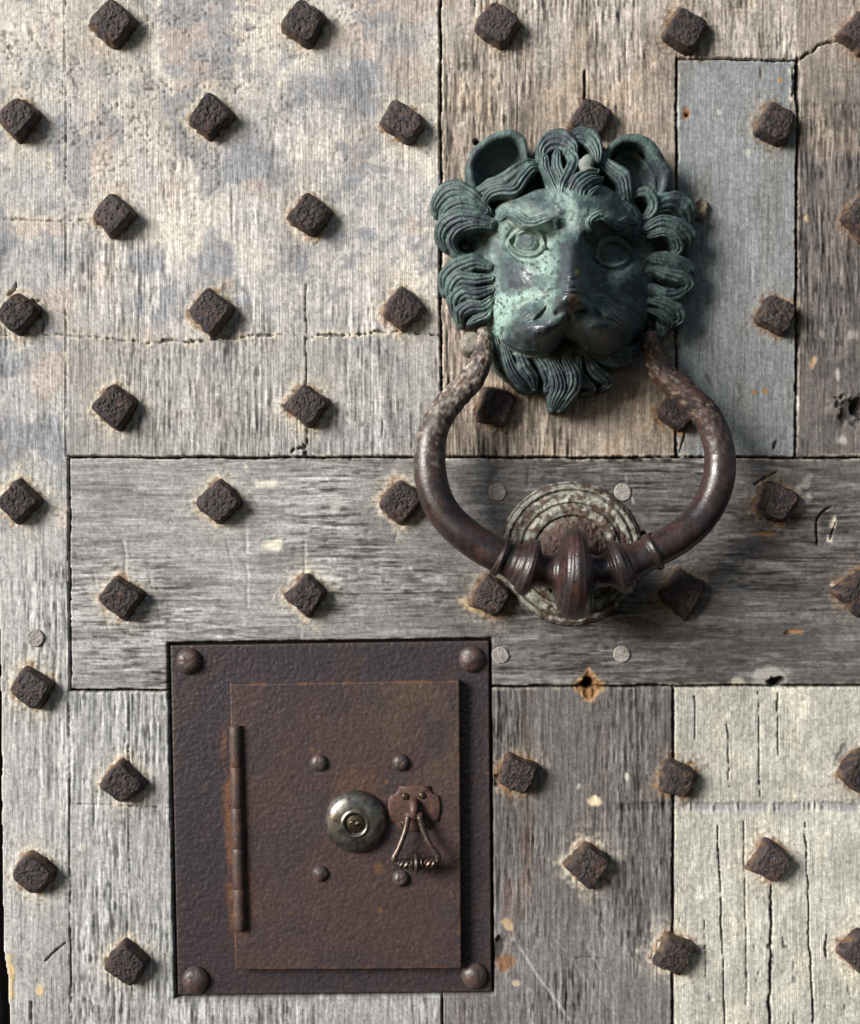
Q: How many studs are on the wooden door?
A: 41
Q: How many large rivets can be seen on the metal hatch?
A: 4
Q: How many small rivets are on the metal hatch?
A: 4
